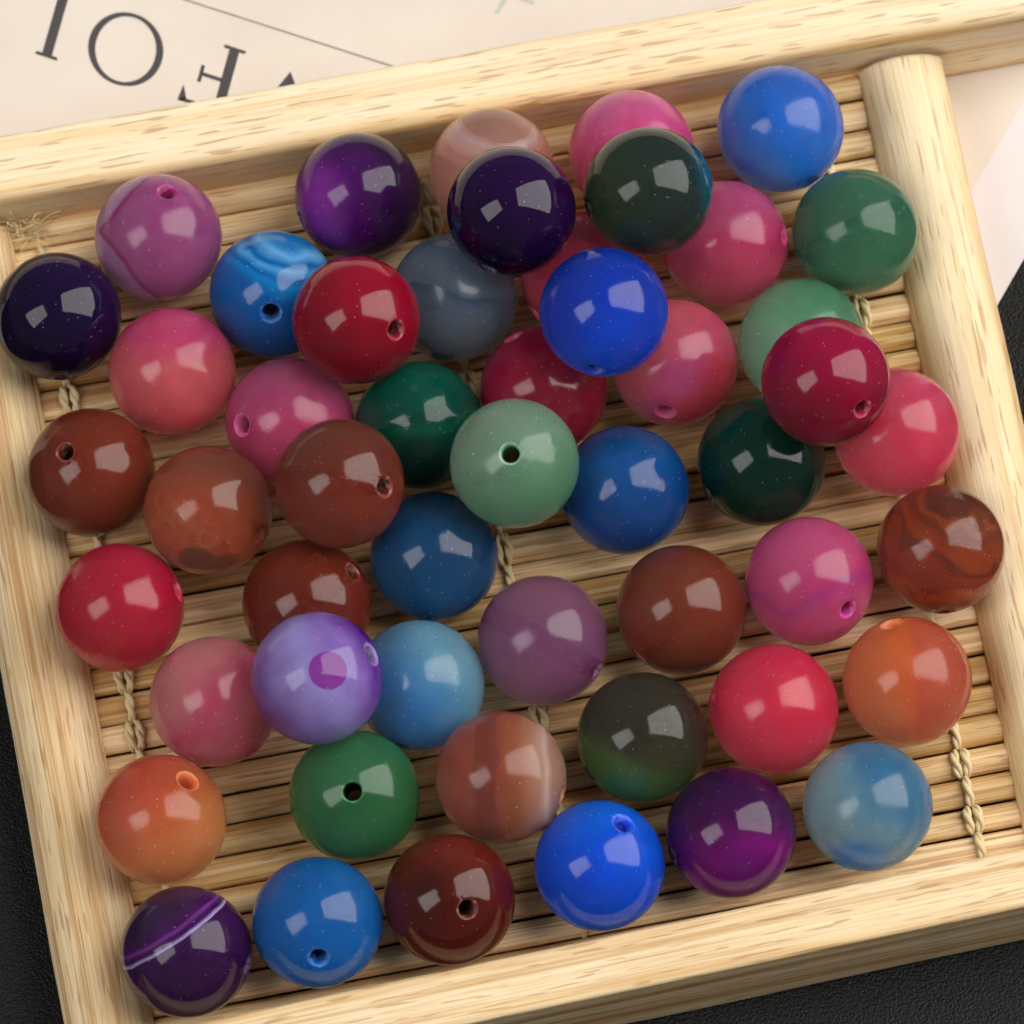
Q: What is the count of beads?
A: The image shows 51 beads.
